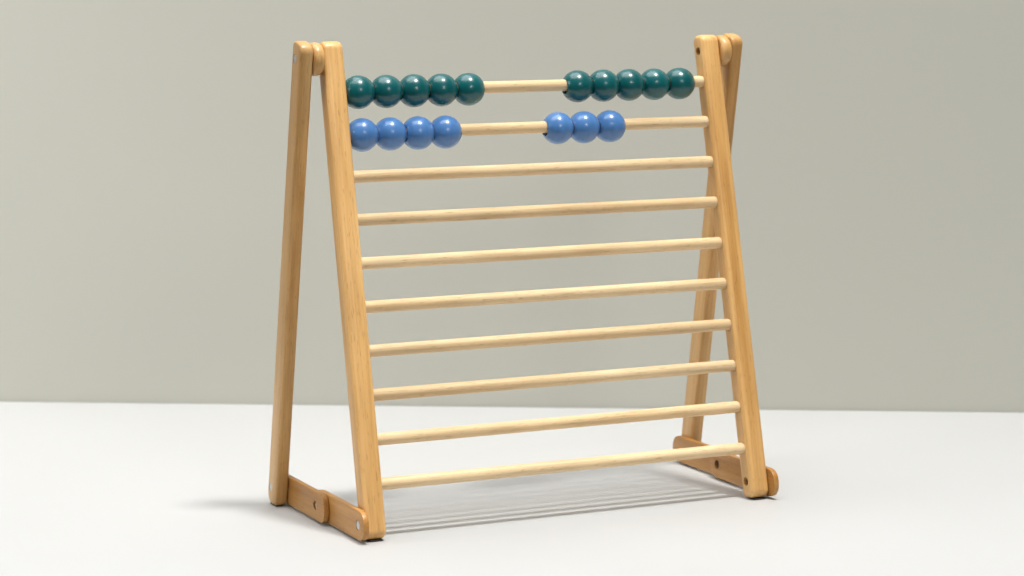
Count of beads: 17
